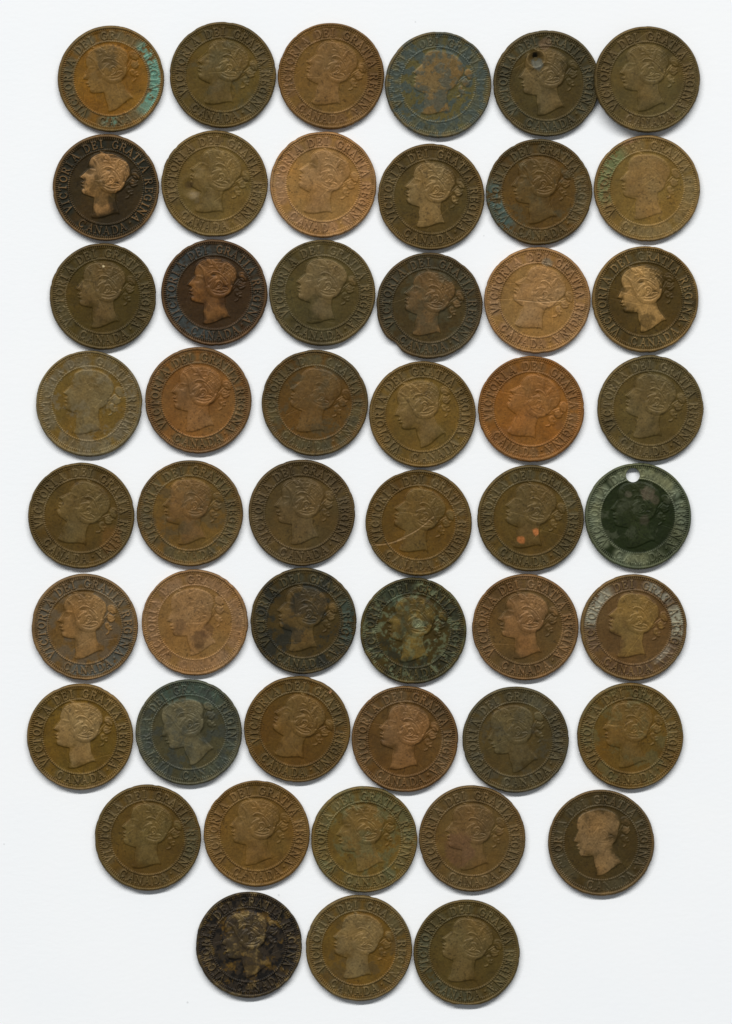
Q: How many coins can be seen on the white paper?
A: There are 50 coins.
